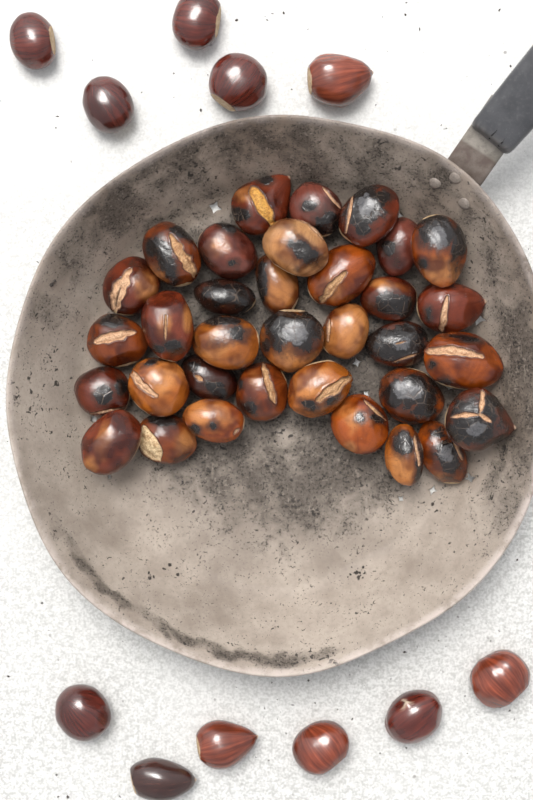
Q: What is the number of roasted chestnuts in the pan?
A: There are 34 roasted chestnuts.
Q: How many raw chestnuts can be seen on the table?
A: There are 11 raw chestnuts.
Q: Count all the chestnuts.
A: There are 45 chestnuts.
